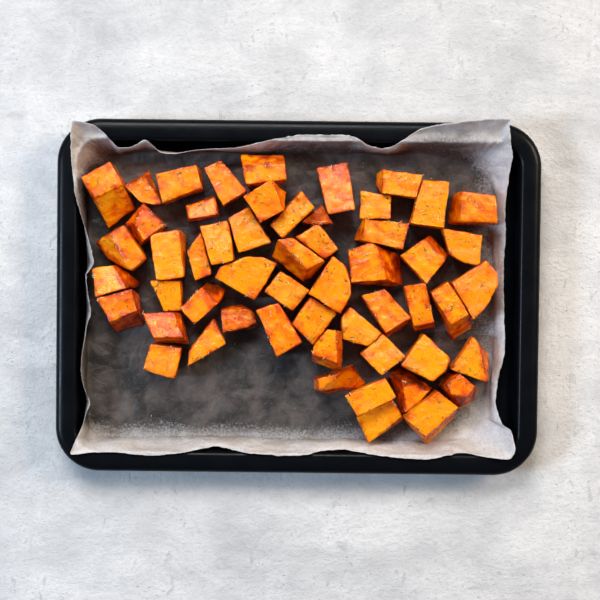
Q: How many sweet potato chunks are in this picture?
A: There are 54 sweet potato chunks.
